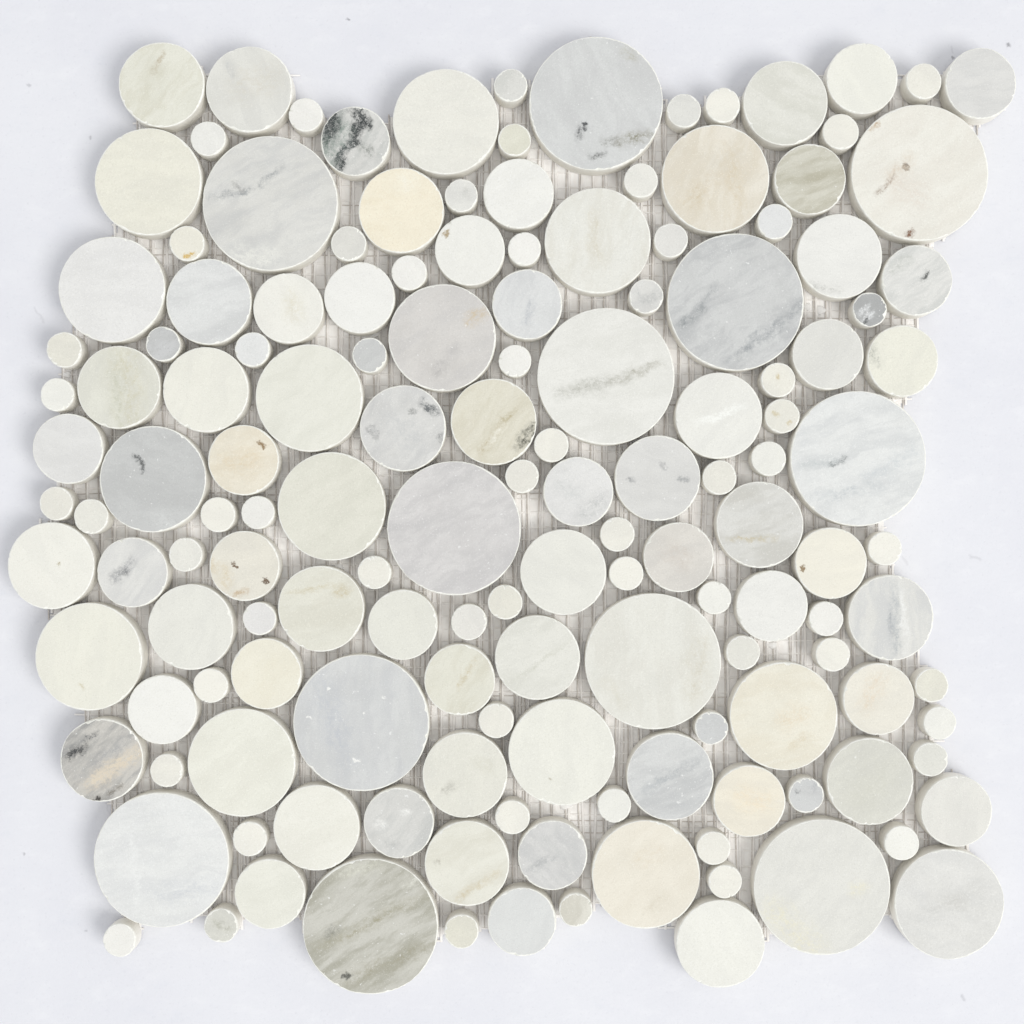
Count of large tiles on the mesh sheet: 84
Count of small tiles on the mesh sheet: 64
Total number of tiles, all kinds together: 148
